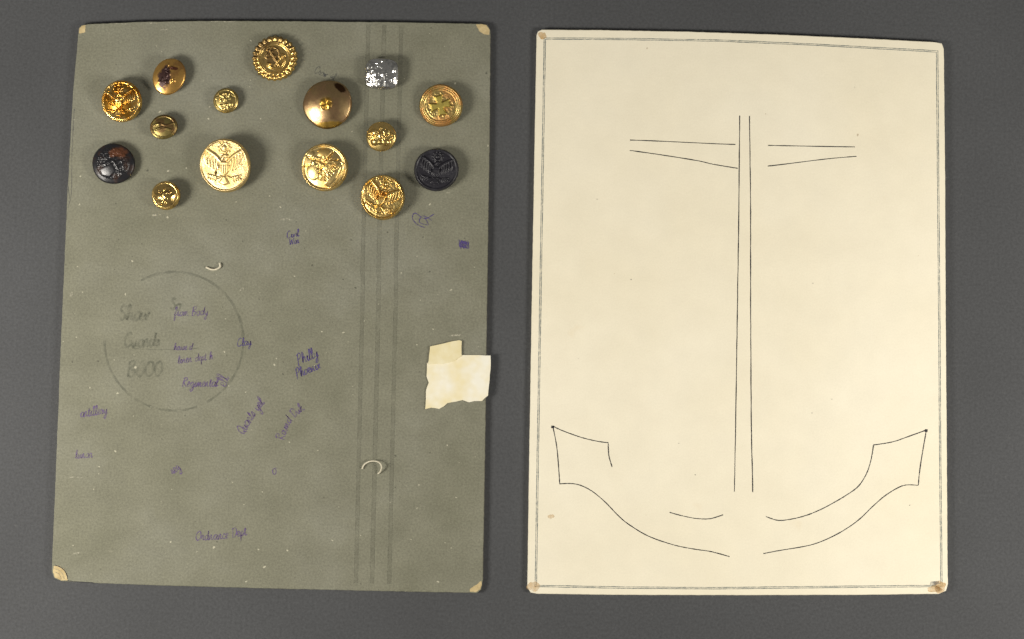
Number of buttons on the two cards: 15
